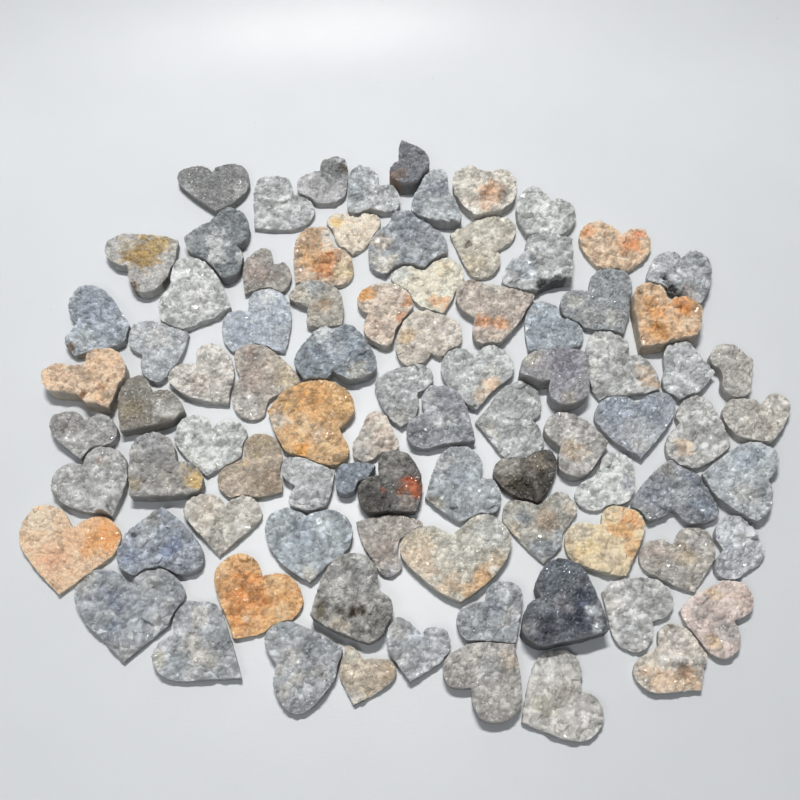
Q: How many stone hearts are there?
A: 86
